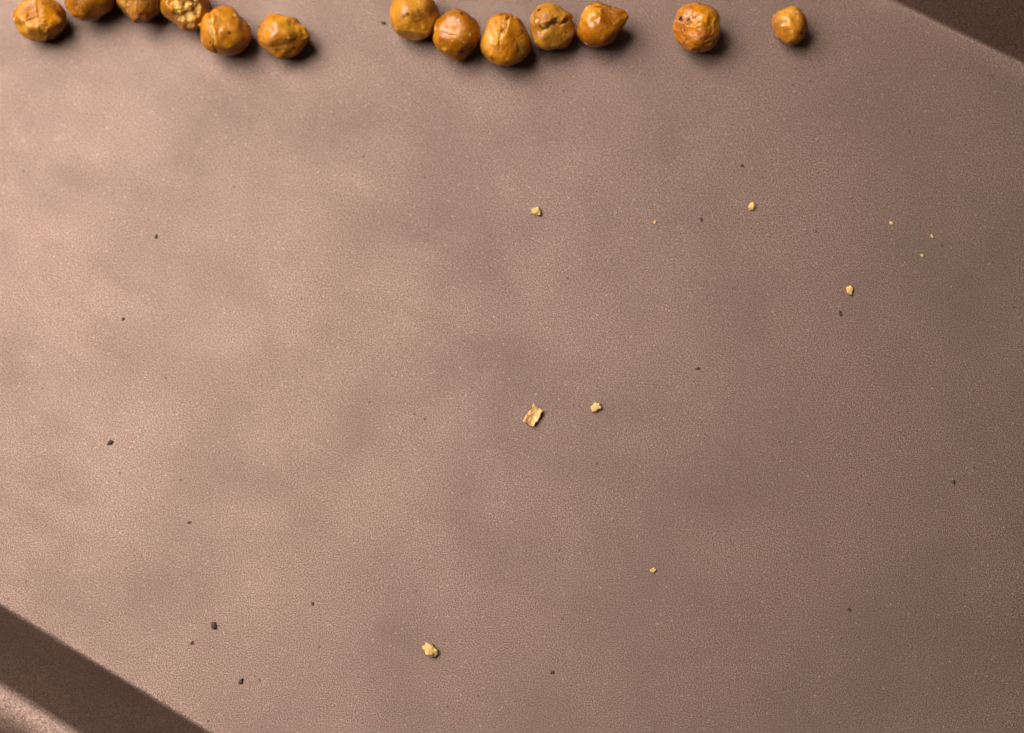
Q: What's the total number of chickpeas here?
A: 13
